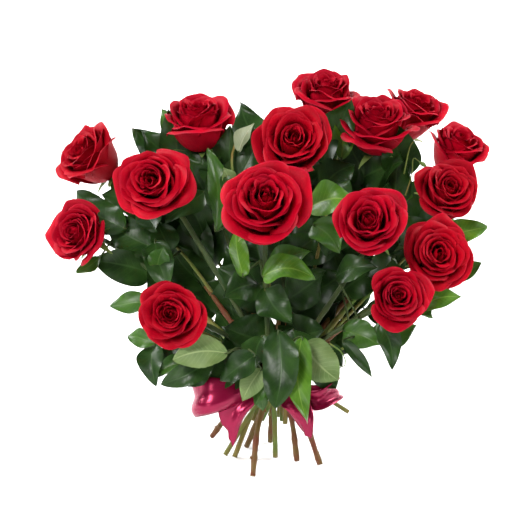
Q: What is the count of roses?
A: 15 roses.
